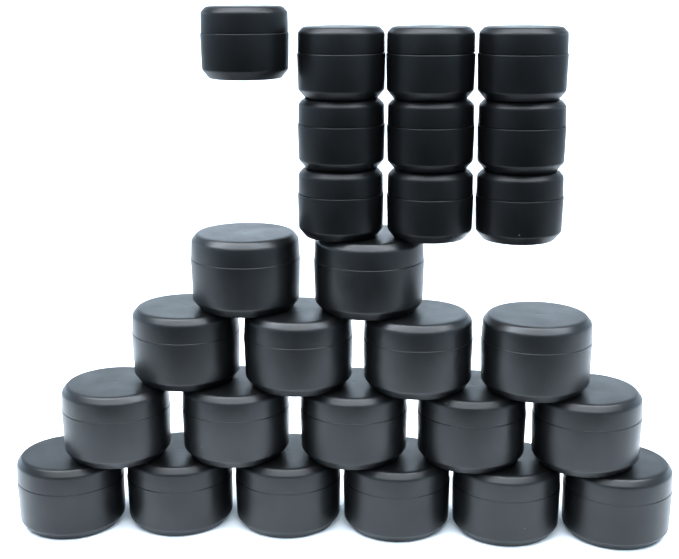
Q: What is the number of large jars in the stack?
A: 17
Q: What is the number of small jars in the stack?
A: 10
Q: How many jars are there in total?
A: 27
